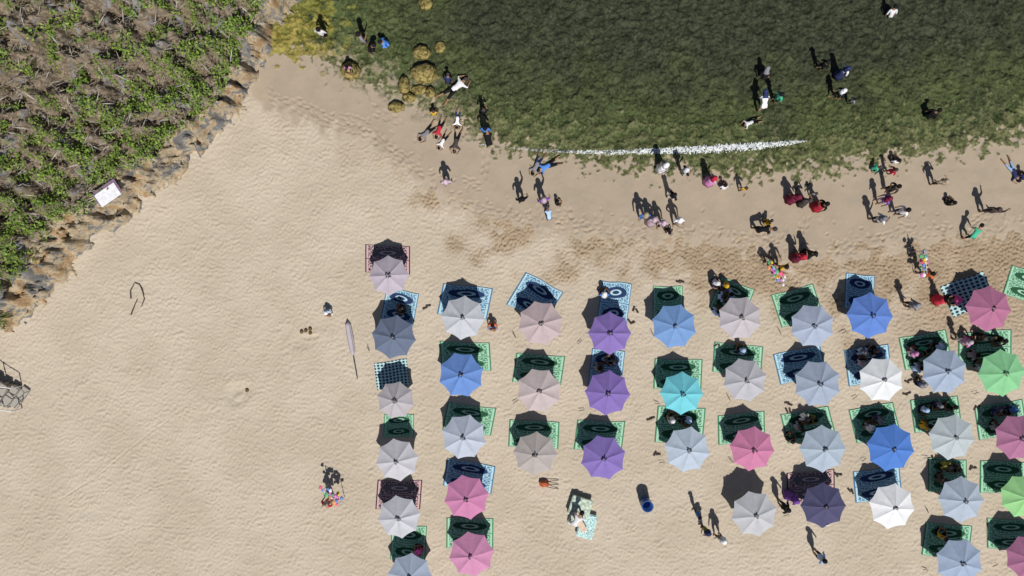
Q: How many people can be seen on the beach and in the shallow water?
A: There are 124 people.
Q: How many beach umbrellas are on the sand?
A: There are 42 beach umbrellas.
